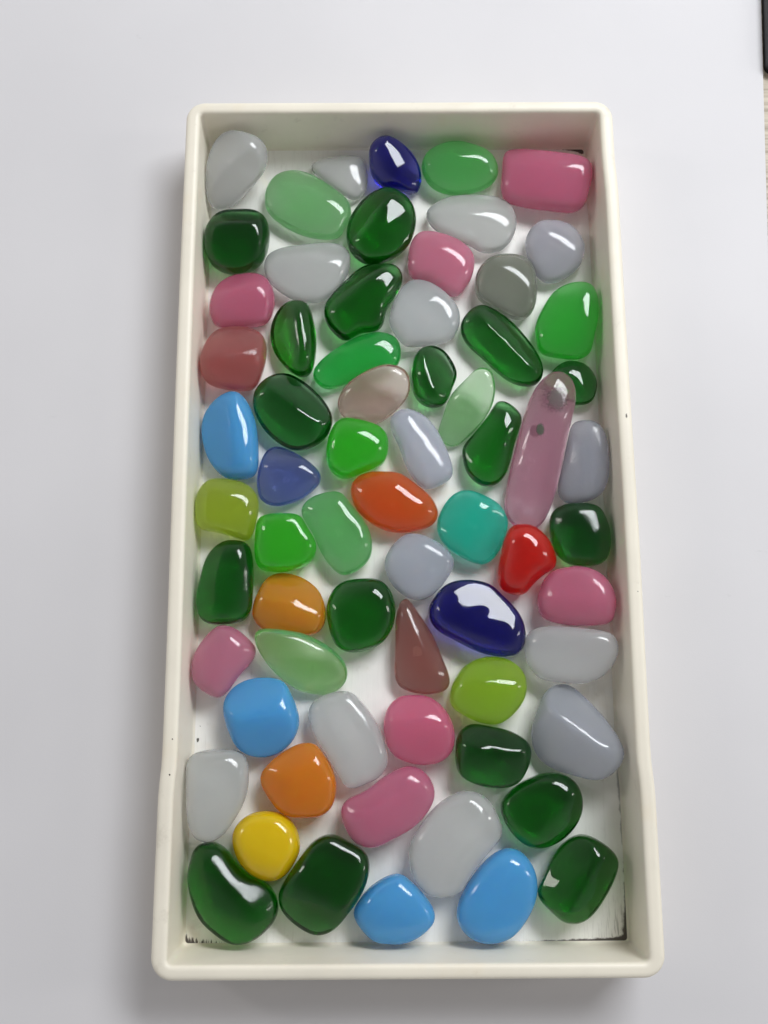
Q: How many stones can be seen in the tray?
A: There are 67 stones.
